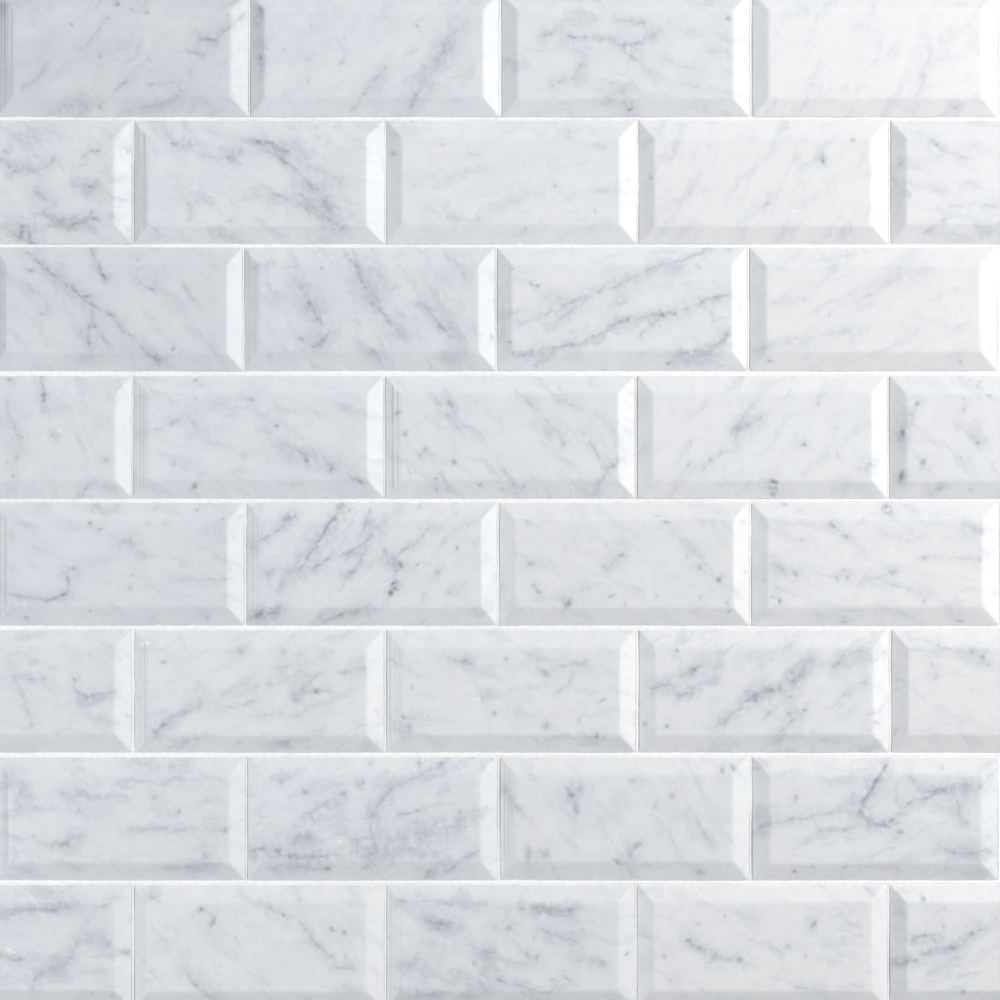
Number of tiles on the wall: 36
